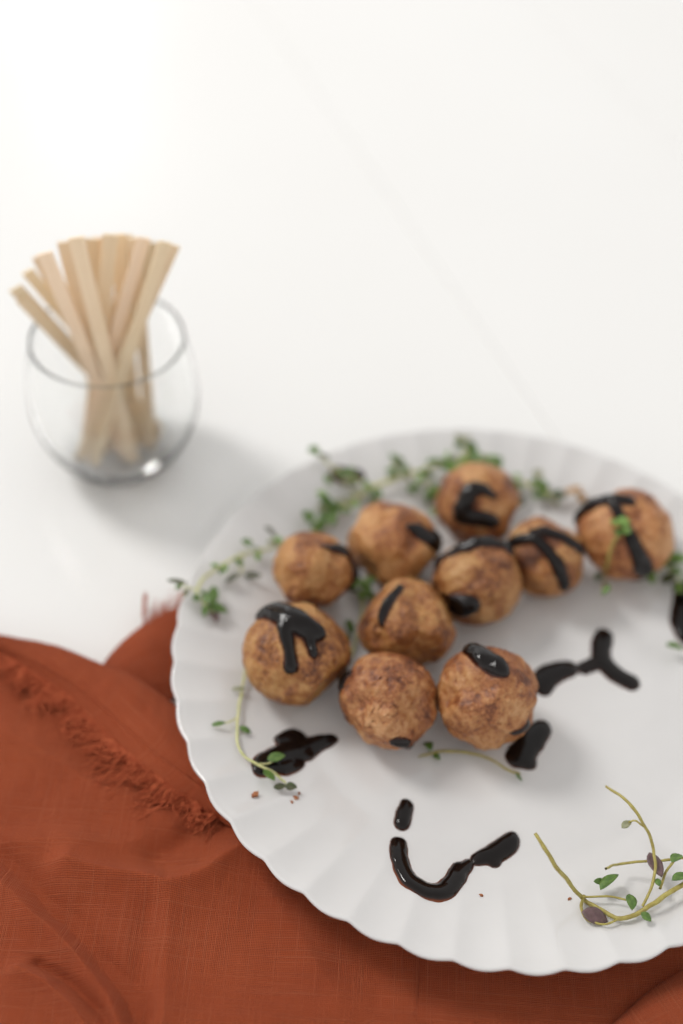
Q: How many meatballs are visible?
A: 10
